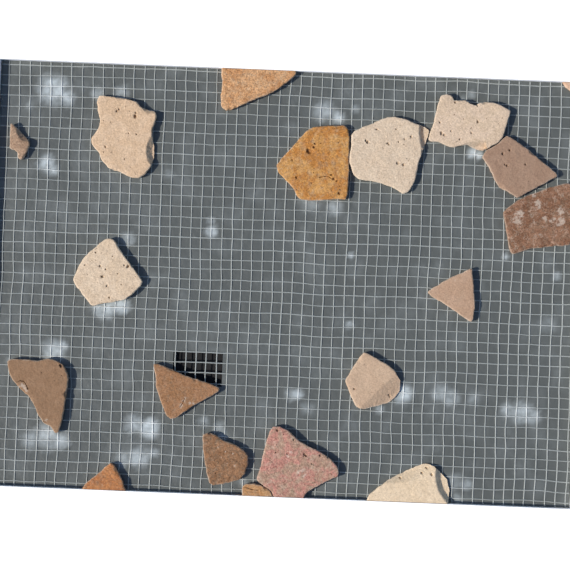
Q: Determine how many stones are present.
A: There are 19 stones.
